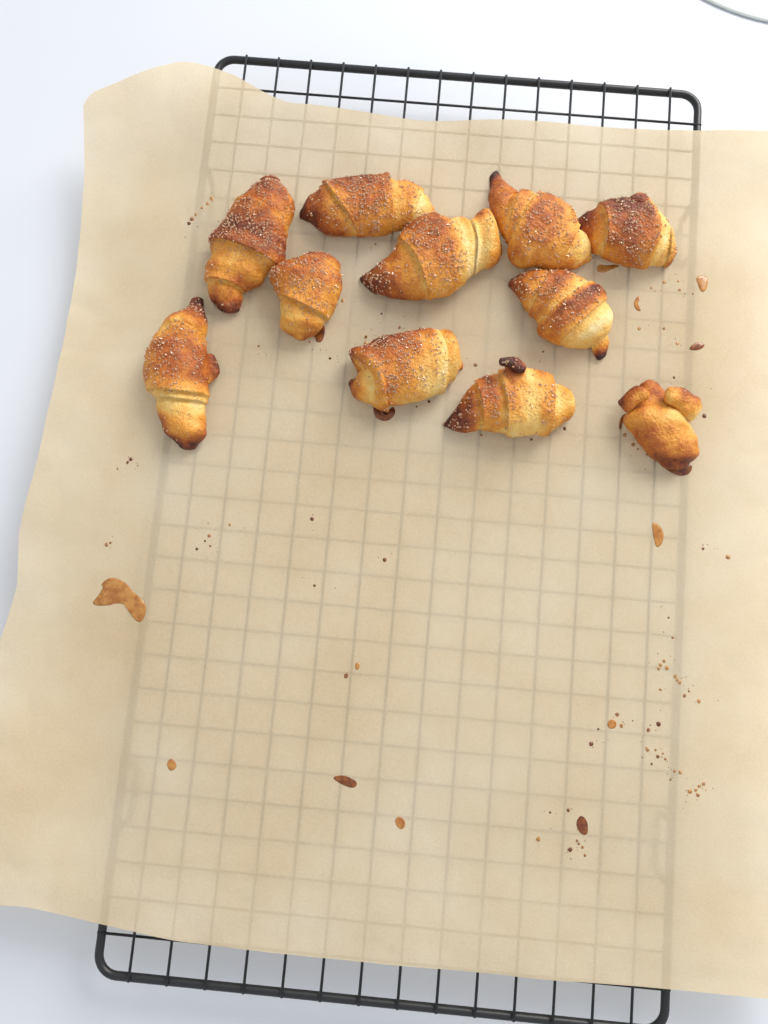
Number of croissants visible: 11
